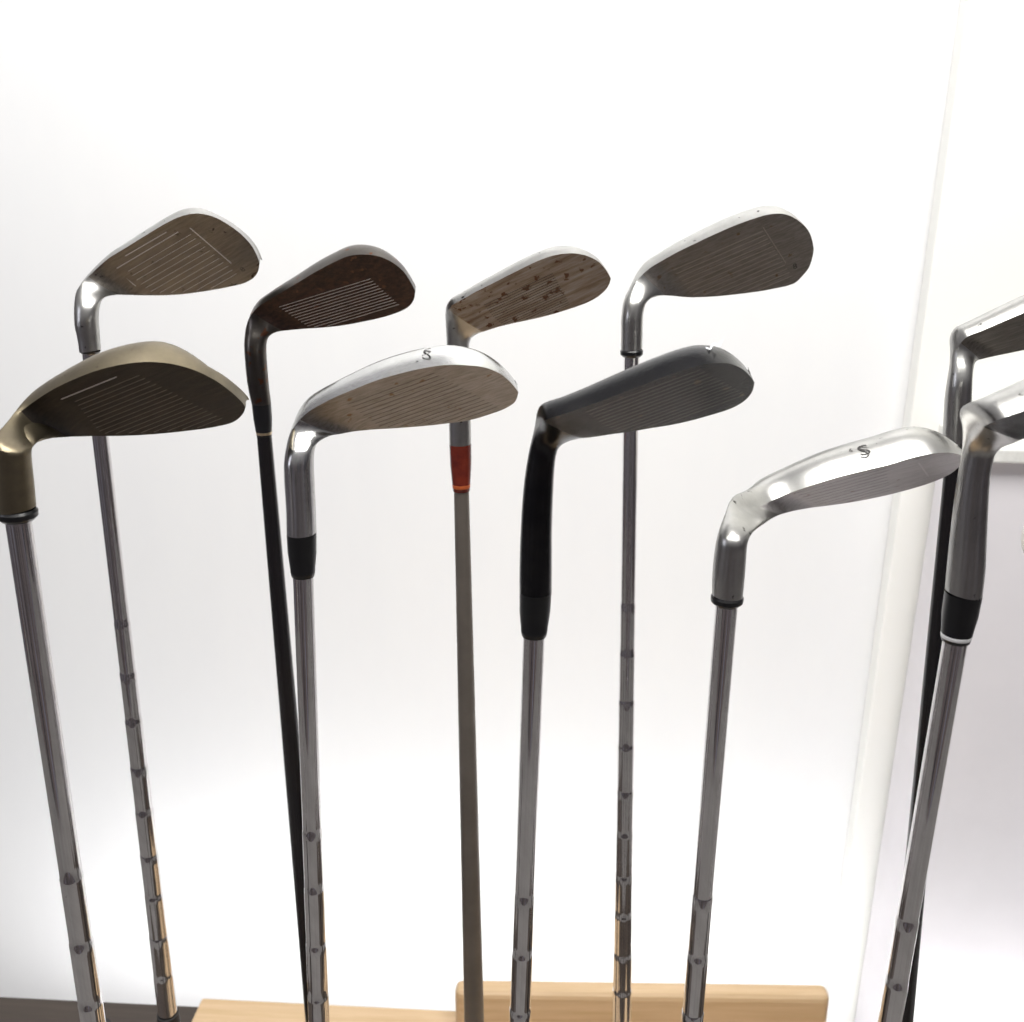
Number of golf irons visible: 10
